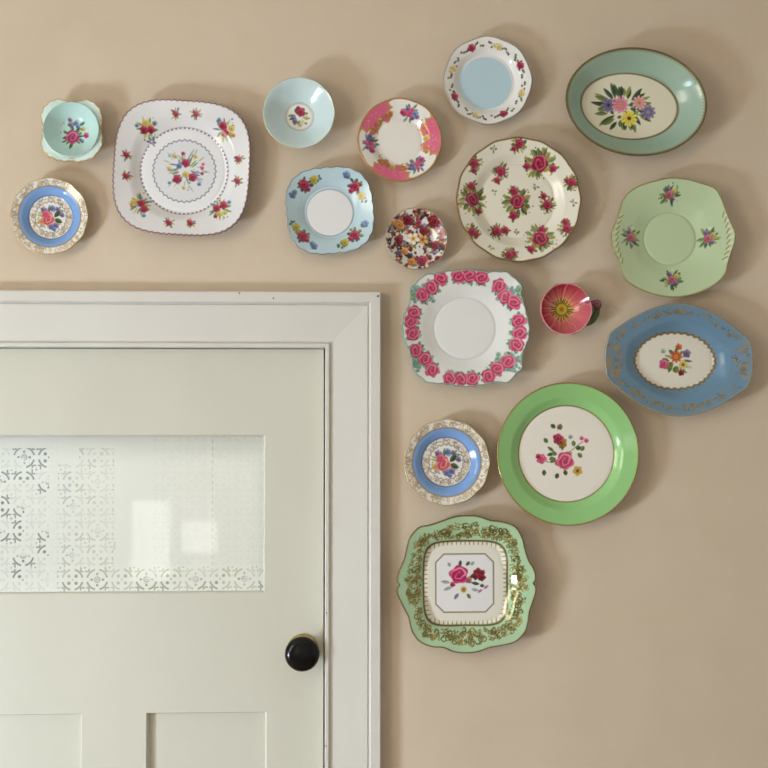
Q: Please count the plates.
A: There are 17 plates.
